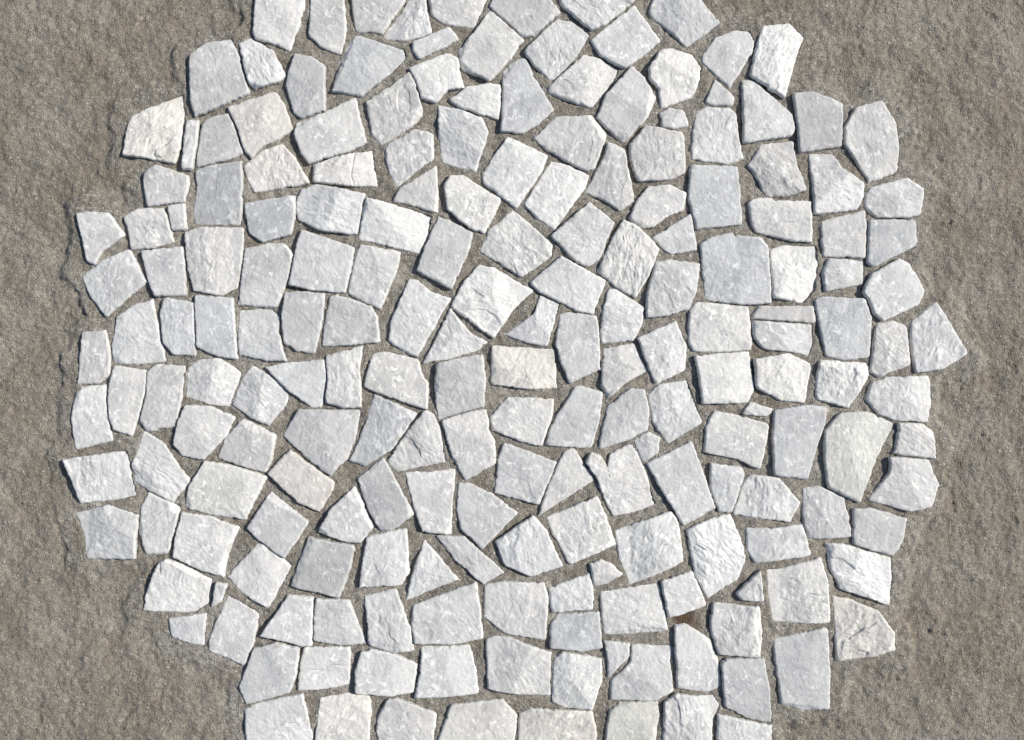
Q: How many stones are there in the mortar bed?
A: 200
